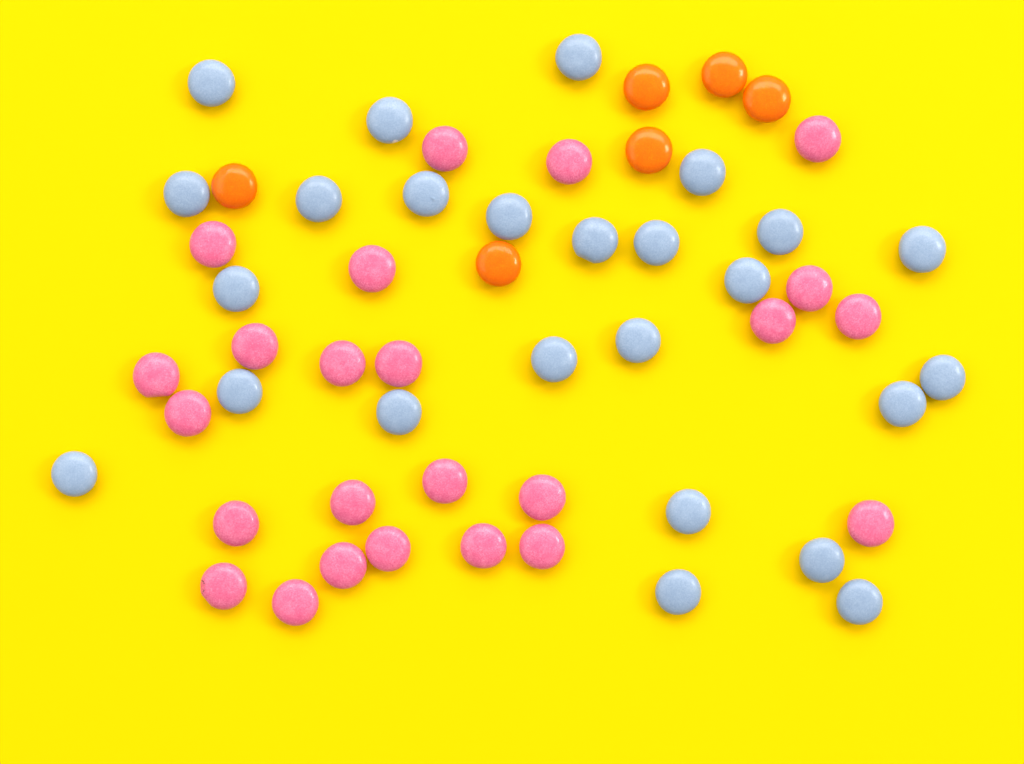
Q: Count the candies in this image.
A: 55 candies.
